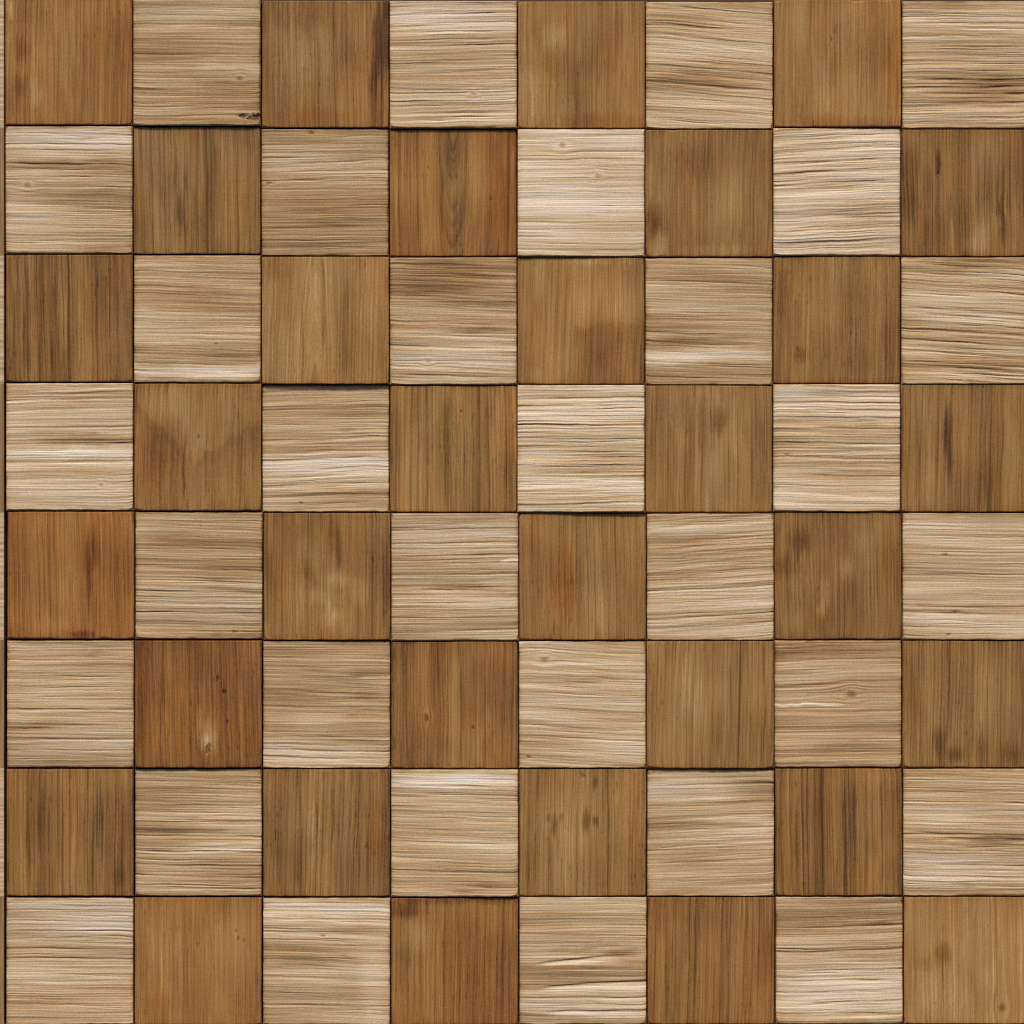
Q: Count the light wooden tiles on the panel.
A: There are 32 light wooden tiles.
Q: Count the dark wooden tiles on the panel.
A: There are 32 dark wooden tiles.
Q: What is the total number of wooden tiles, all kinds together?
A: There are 64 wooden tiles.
